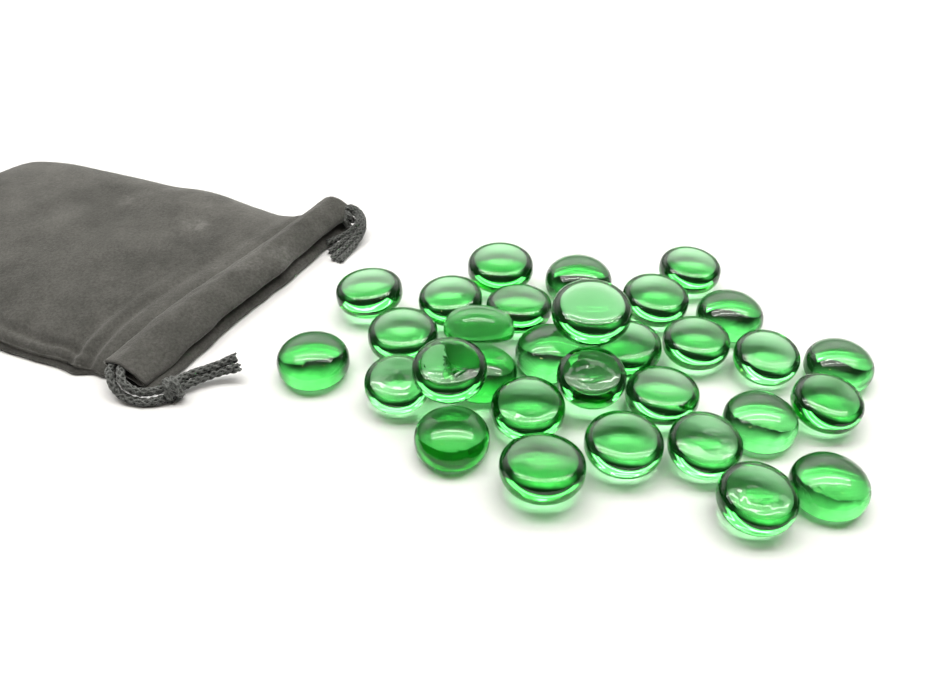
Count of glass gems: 31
